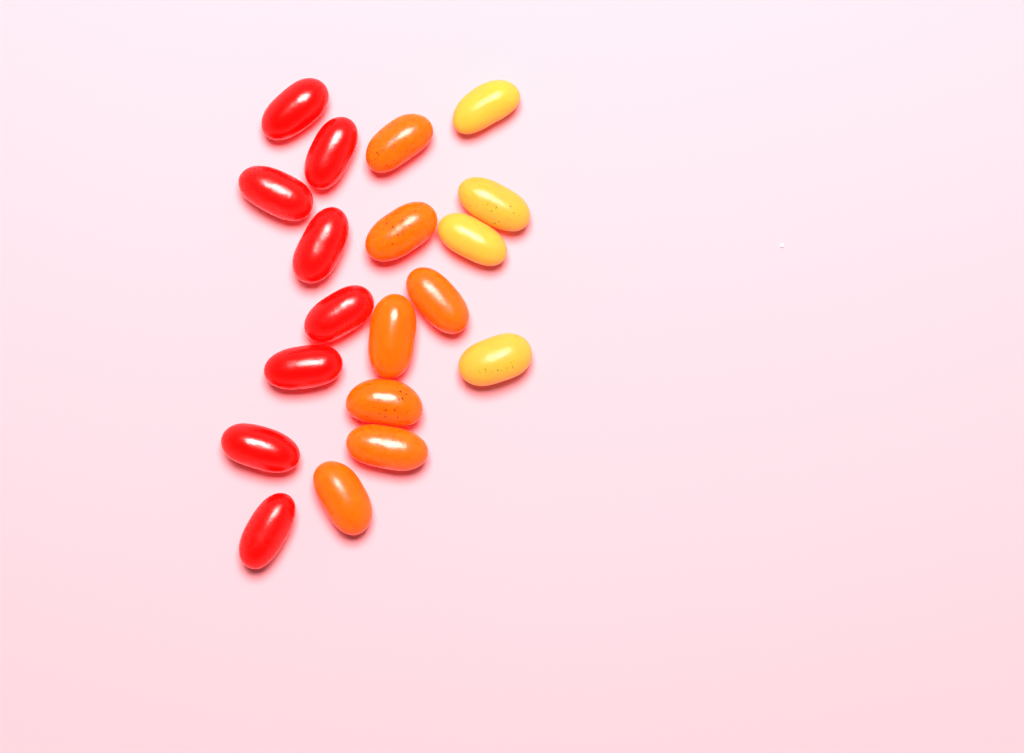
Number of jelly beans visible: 19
